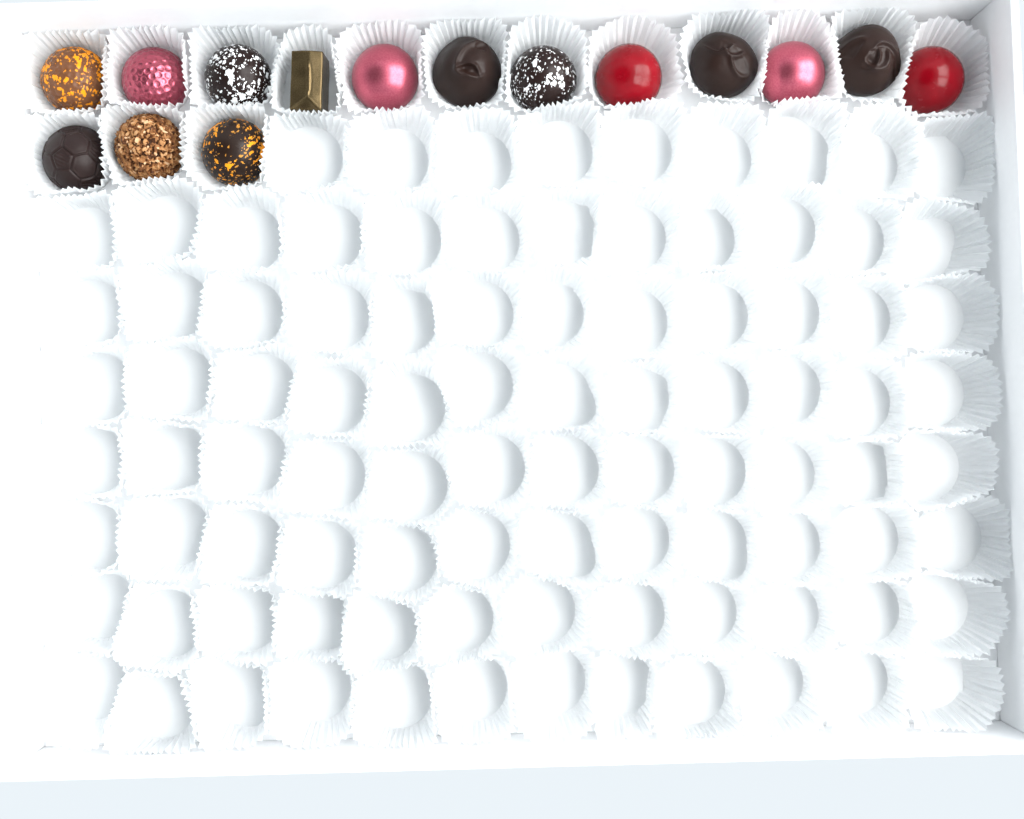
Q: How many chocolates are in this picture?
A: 15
